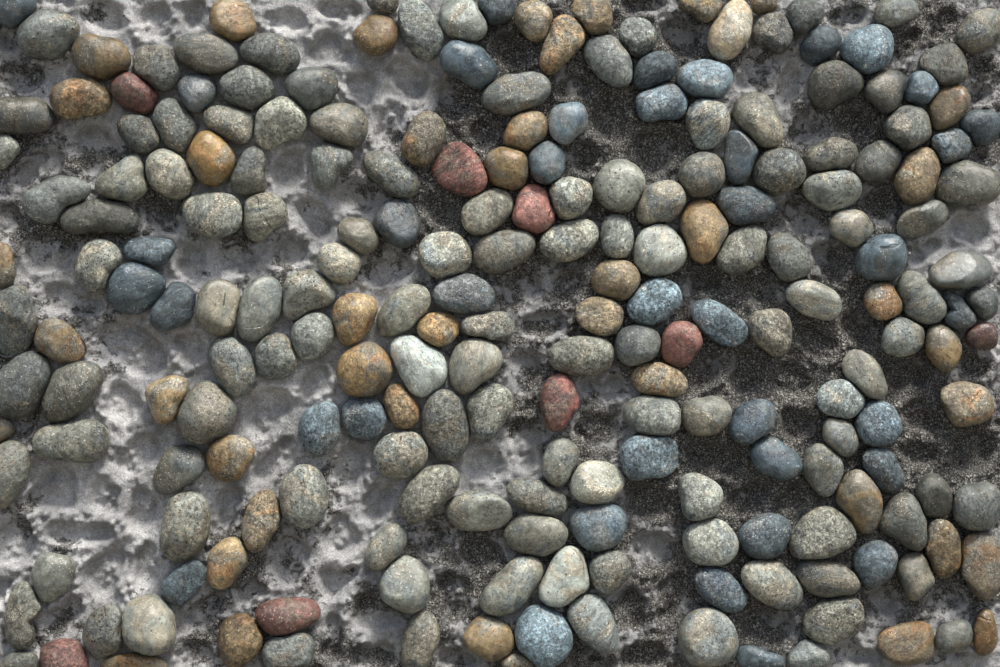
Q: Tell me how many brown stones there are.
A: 43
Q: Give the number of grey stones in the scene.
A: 128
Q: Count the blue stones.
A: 39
